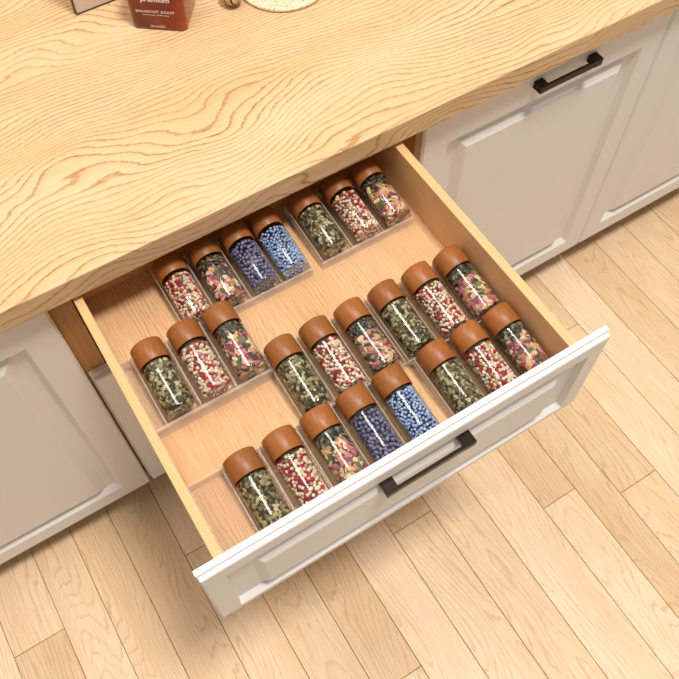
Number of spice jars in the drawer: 24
